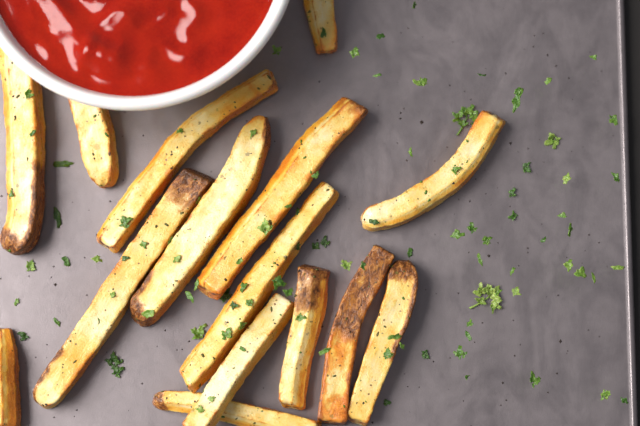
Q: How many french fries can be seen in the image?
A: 15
